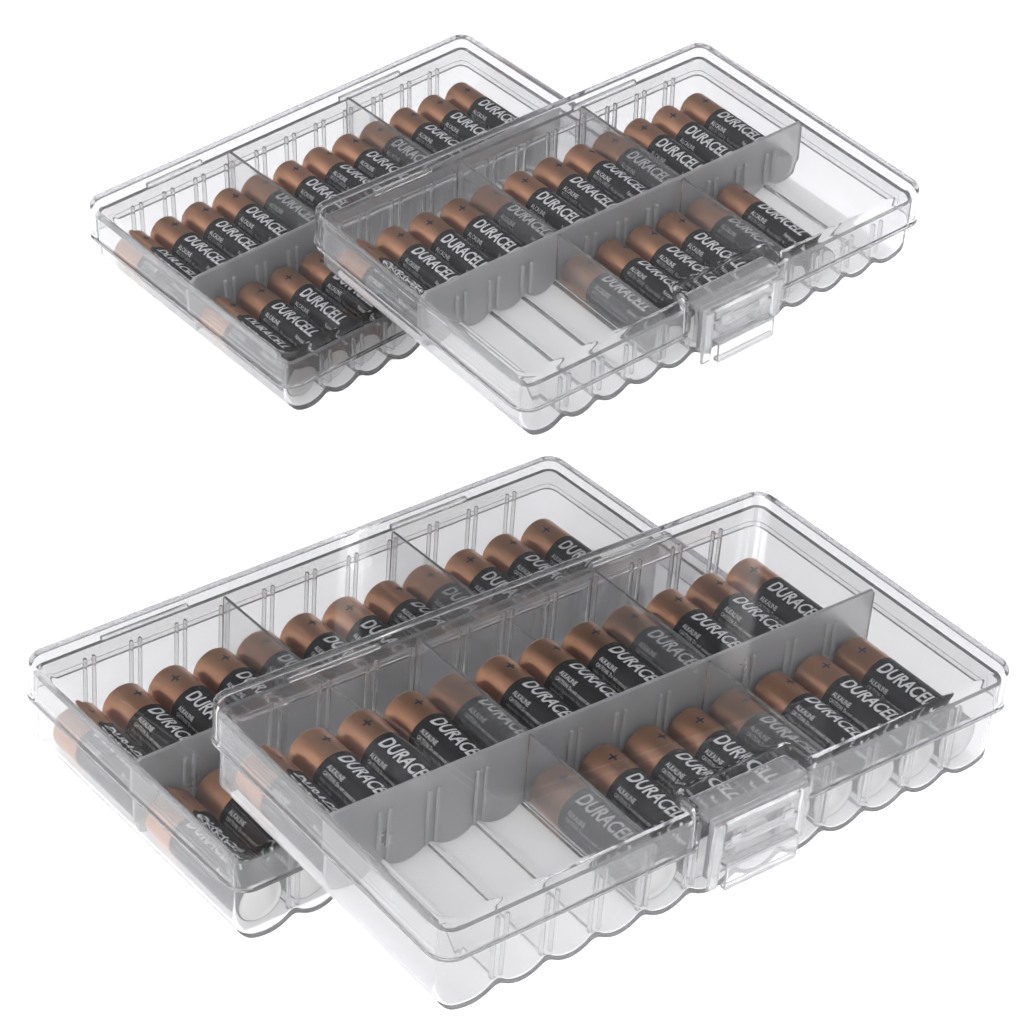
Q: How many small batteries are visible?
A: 34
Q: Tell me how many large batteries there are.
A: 34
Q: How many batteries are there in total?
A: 68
